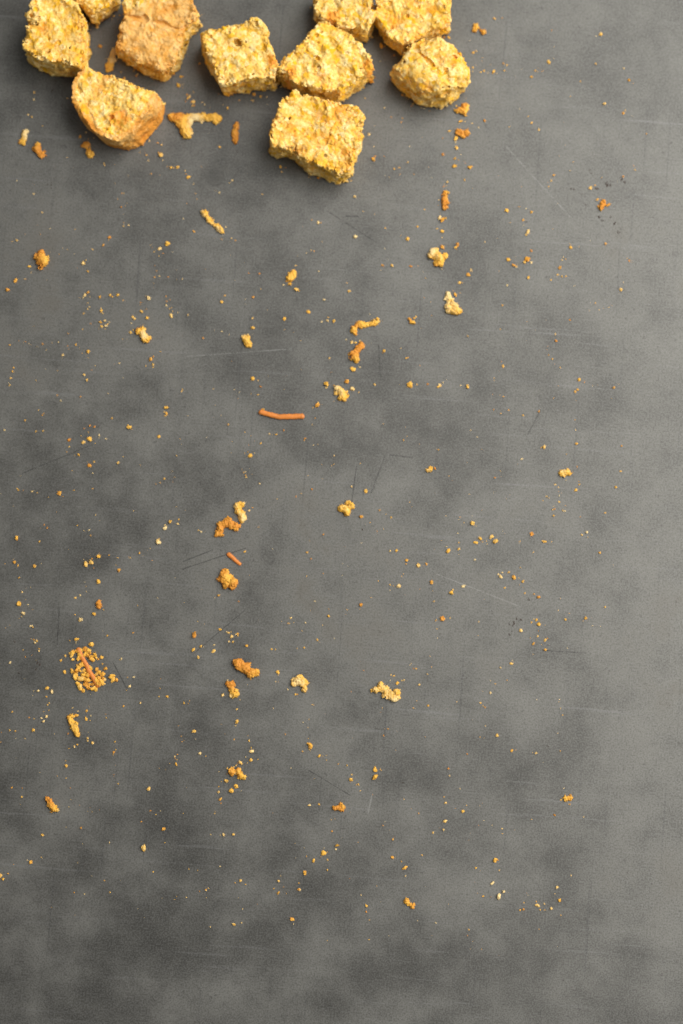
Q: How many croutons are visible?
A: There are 10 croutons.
